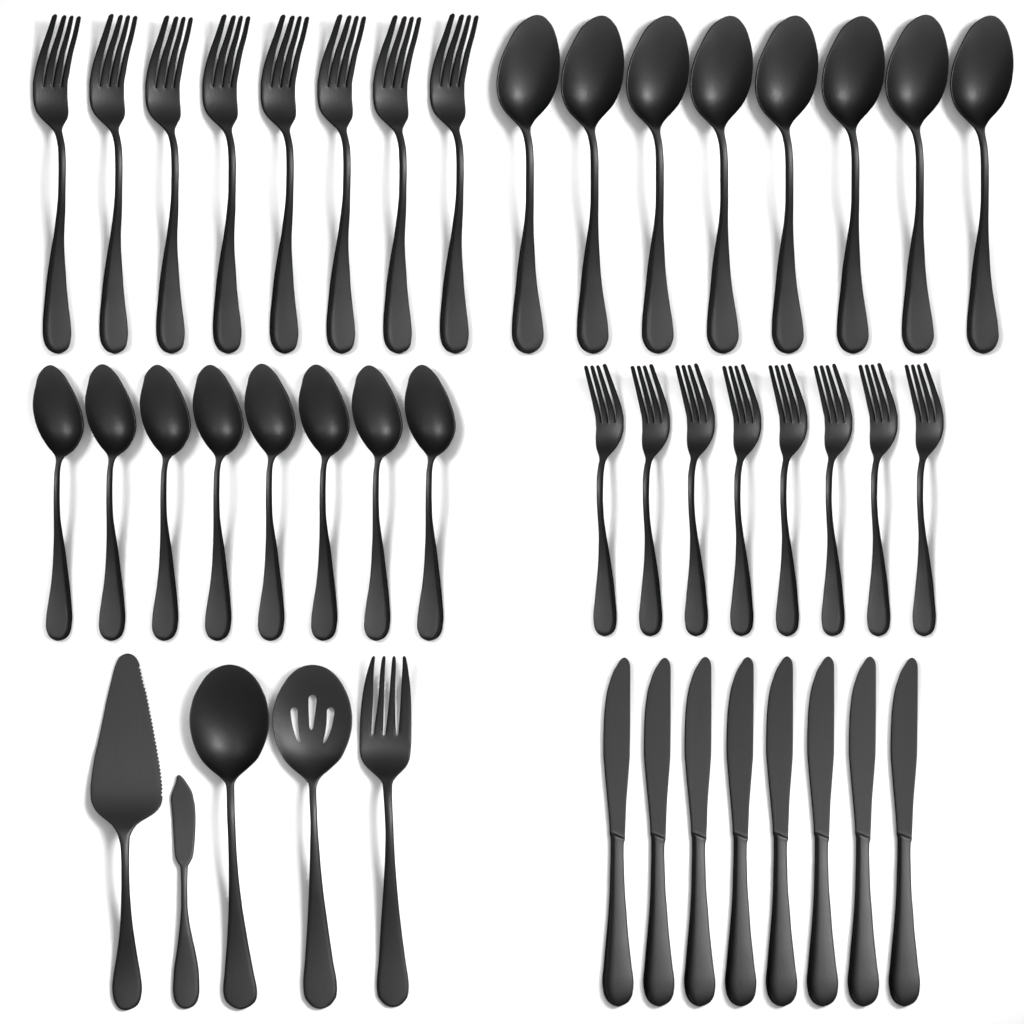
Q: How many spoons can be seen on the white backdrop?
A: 18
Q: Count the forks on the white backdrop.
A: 17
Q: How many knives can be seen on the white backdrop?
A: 9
